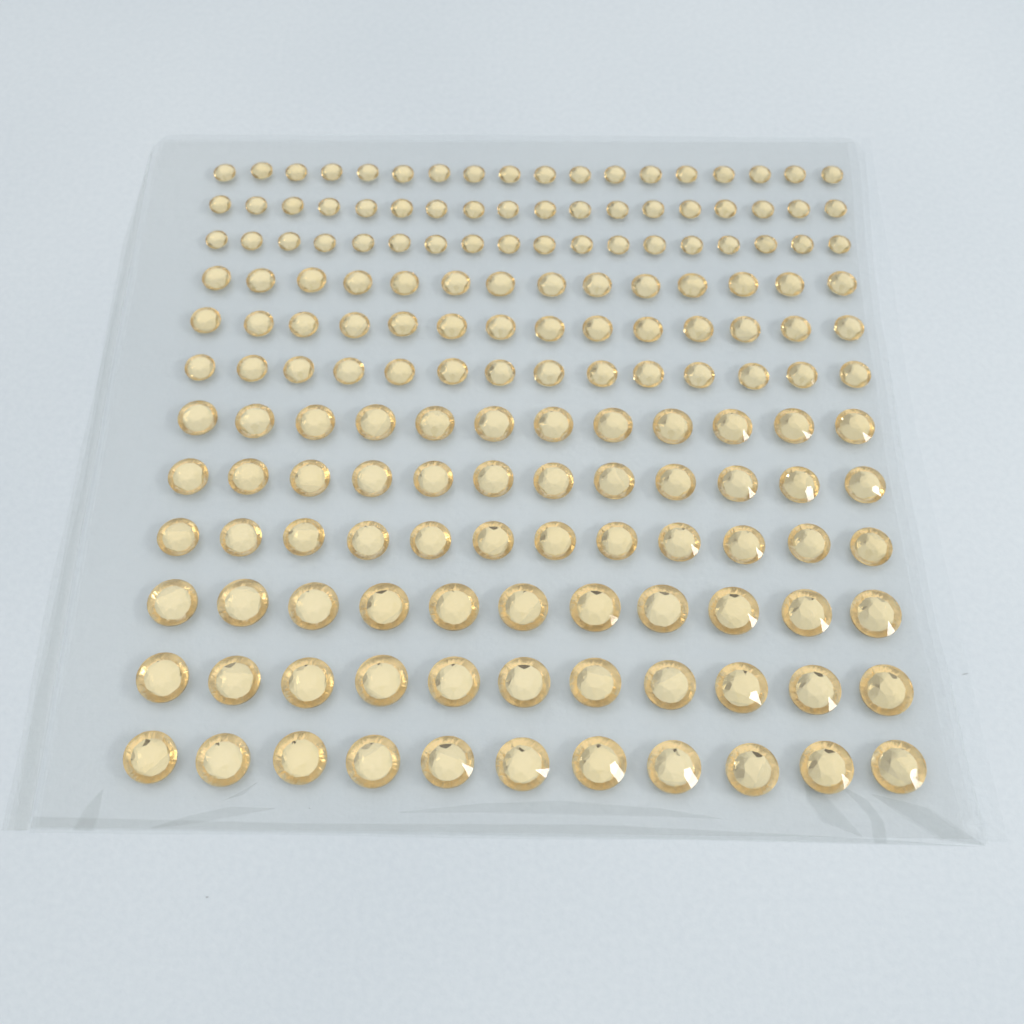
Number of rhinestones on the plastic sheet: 165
